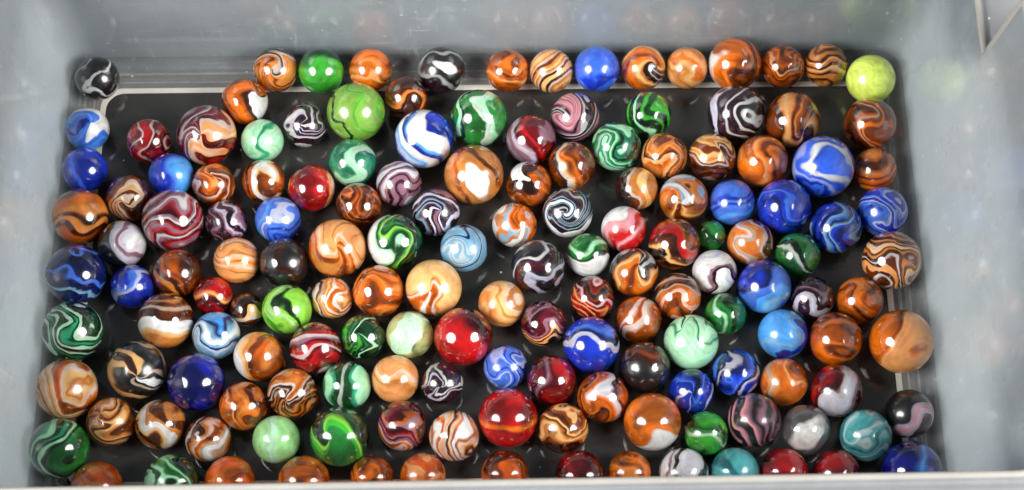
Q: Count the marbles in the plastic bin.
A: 154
